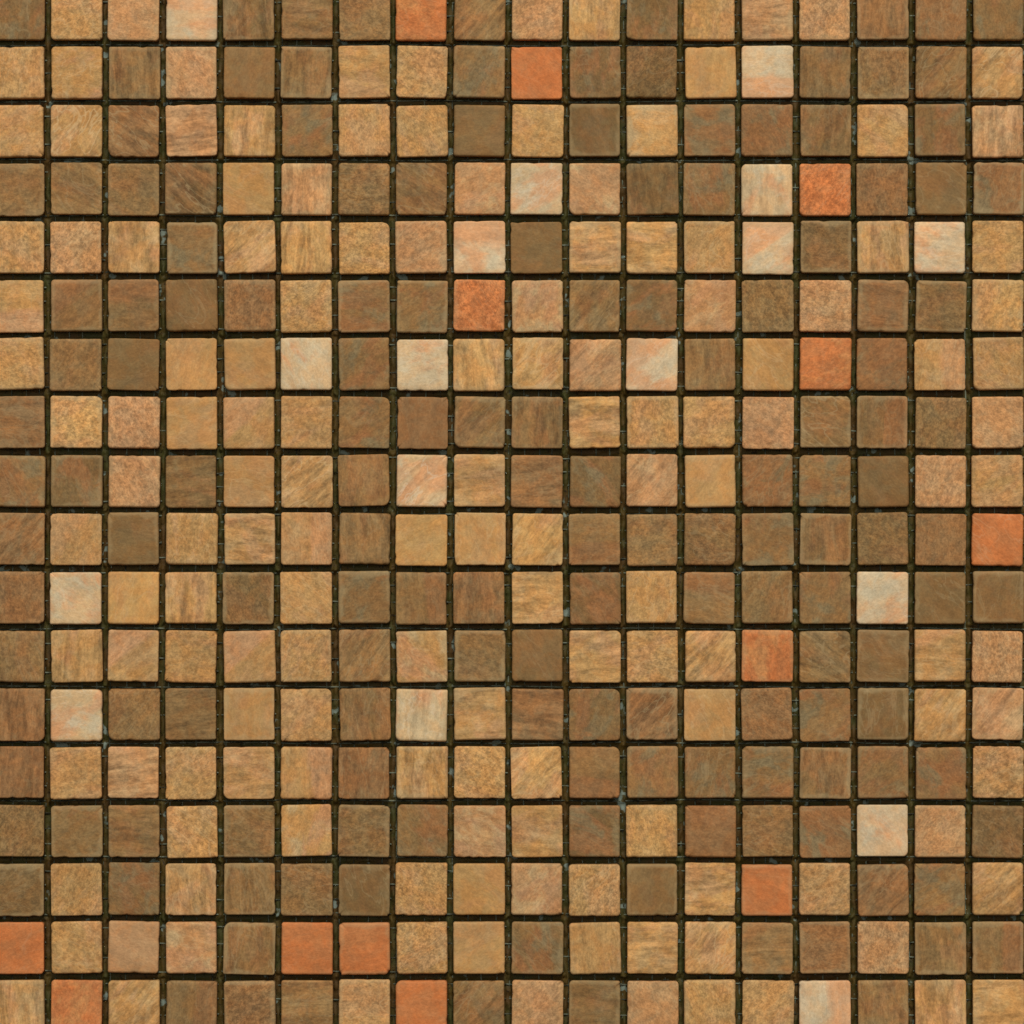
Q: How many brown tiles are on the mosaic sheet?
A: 150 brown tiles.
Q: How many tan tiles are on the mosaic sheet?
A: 144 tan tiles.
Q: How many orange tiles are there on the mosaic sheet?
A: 13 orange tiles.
